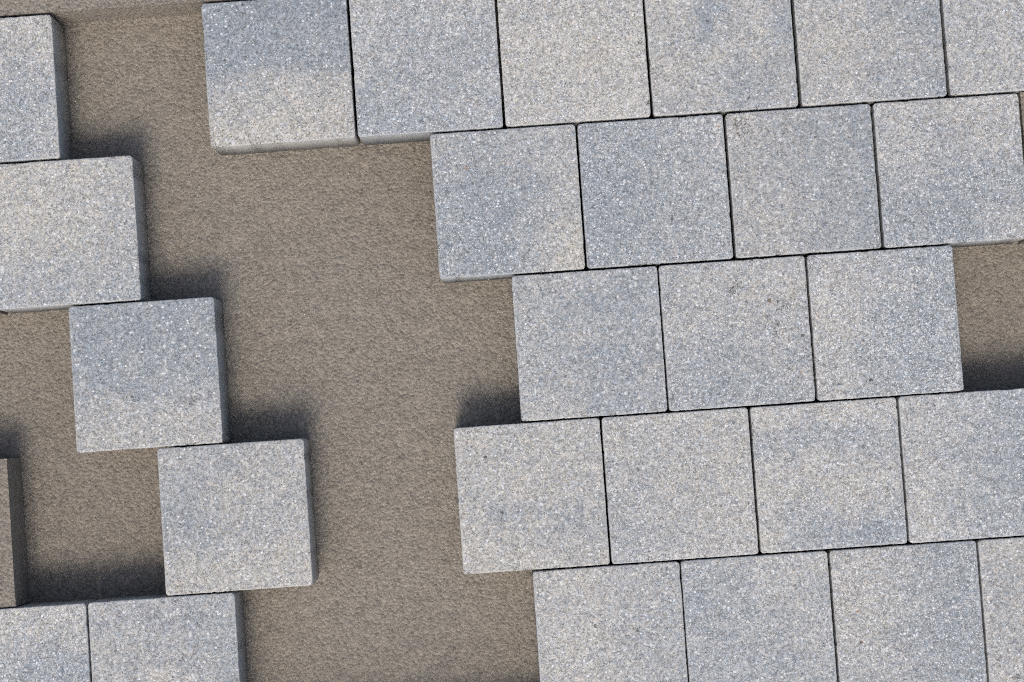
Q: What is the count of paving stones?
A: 27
